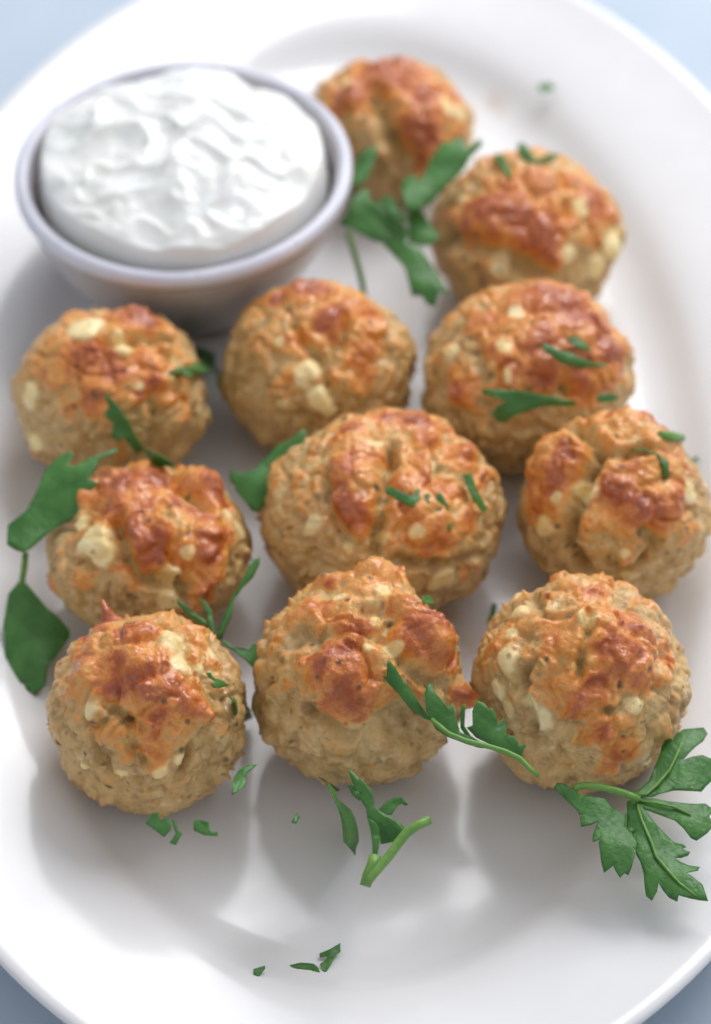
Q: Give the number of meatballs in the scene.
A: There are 11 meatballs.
